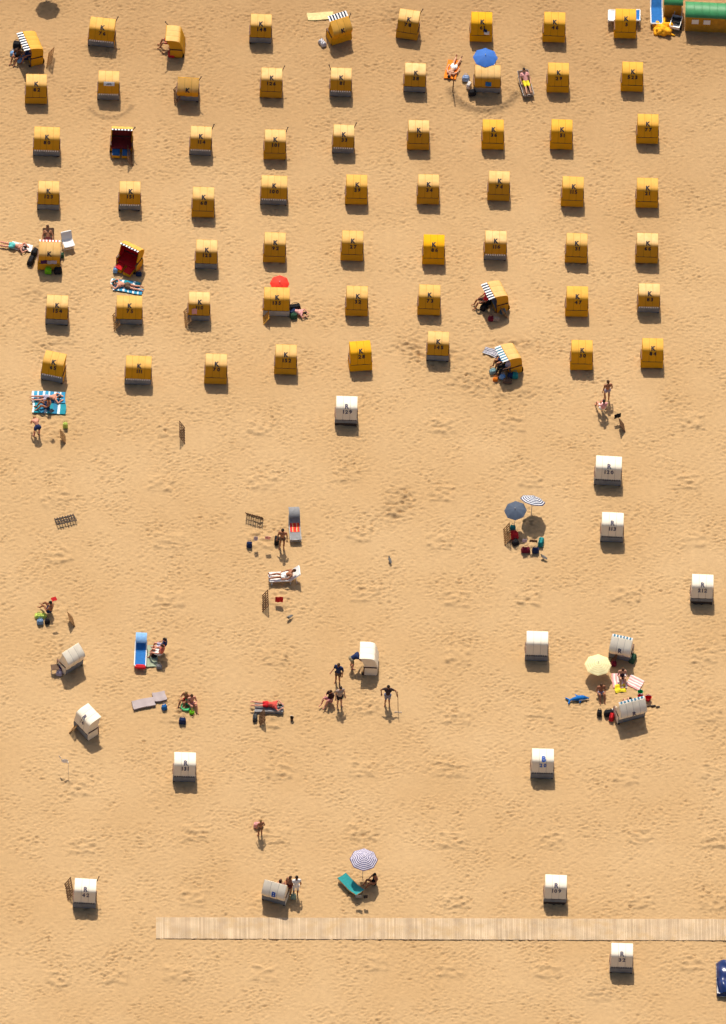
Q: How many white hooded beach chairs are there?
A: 16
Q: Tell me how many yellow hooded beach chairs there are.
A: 63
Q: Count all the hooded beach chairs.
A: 79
